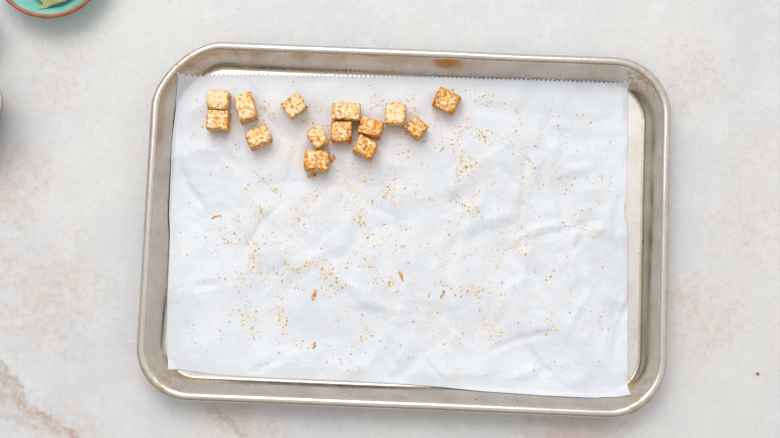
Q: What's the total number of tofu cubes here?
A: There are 14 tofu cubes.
